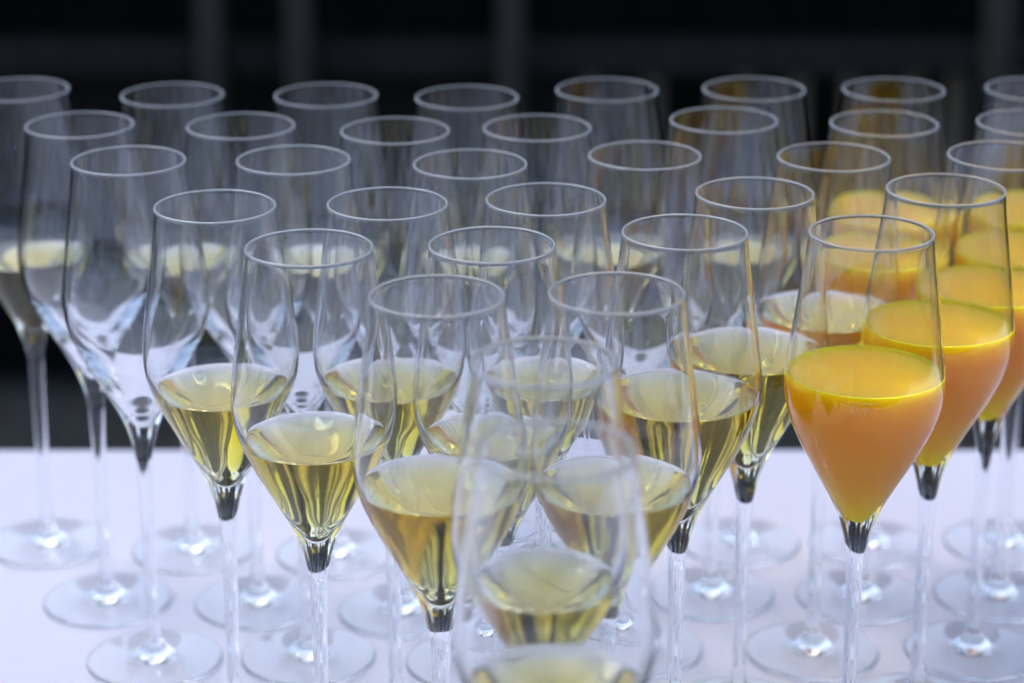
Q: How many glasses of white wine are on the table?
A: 18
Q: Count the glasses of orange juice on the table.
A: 7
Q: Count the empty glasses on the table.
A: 9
